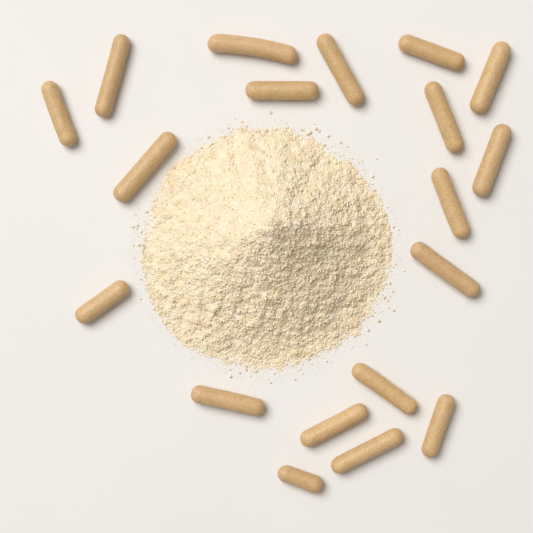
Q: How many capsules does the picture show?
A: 19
